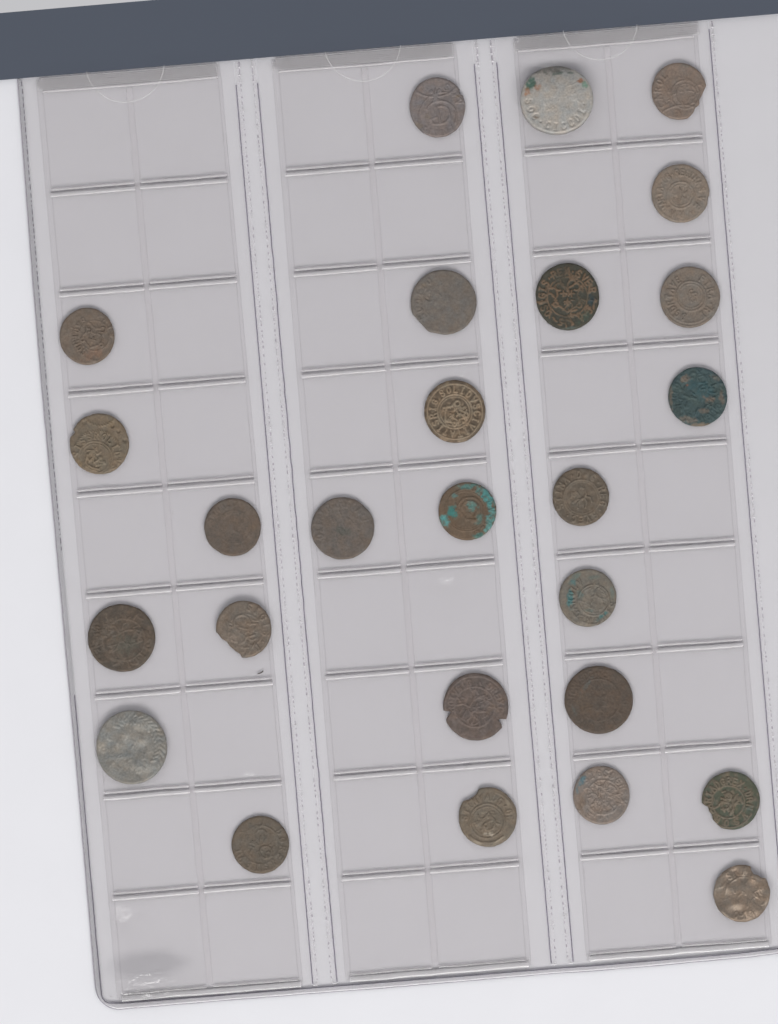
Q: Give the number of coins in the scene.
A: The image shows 26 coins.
